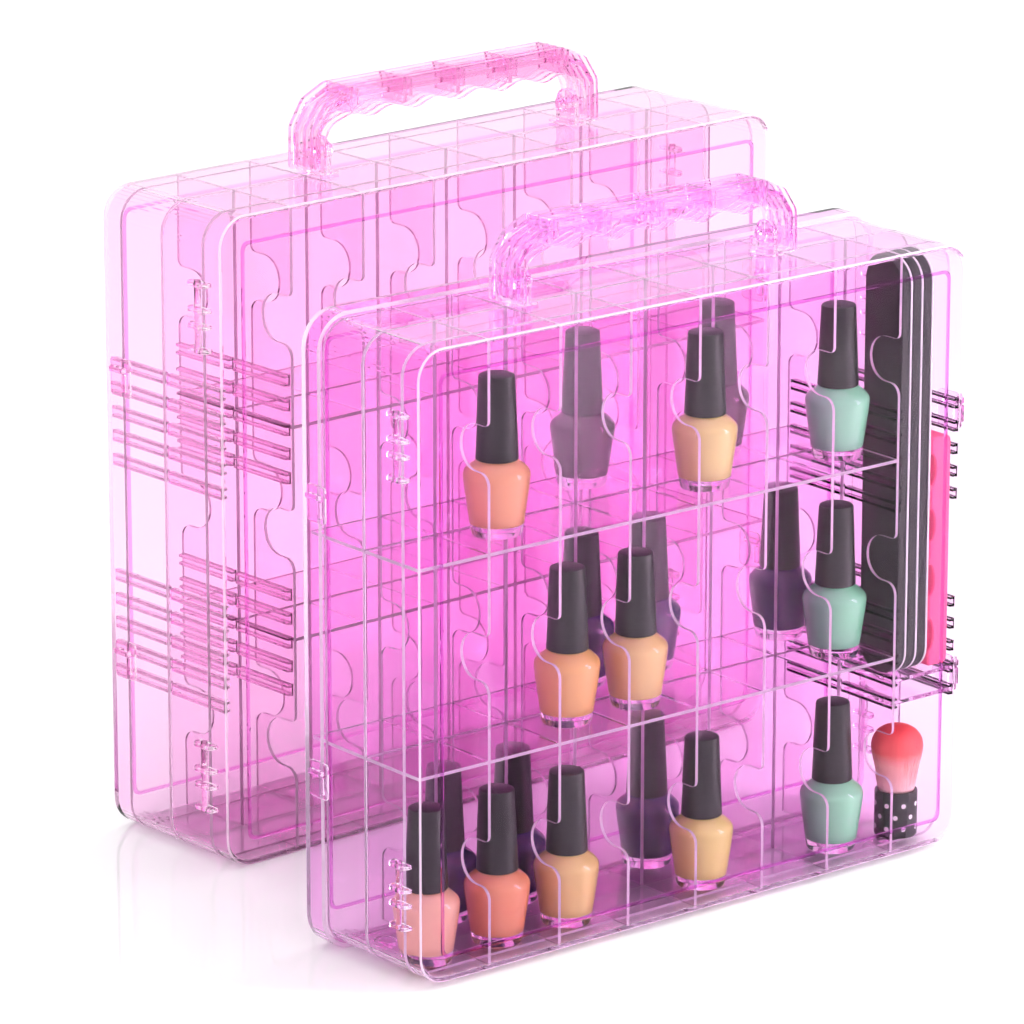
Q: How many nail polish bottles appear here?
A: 19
